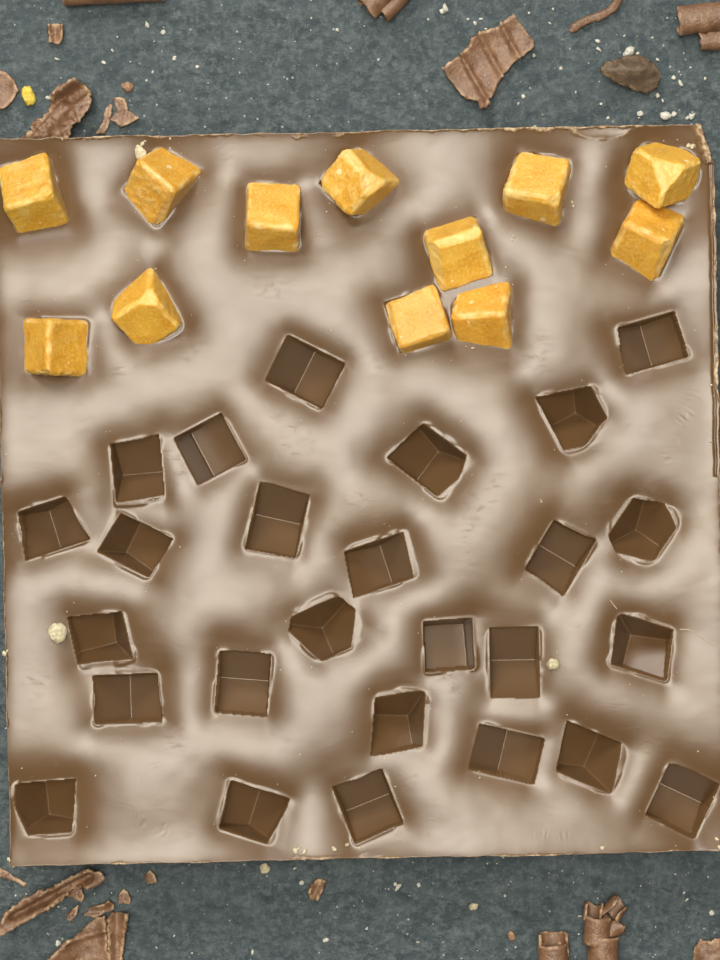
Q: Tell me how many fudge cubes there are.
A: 12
